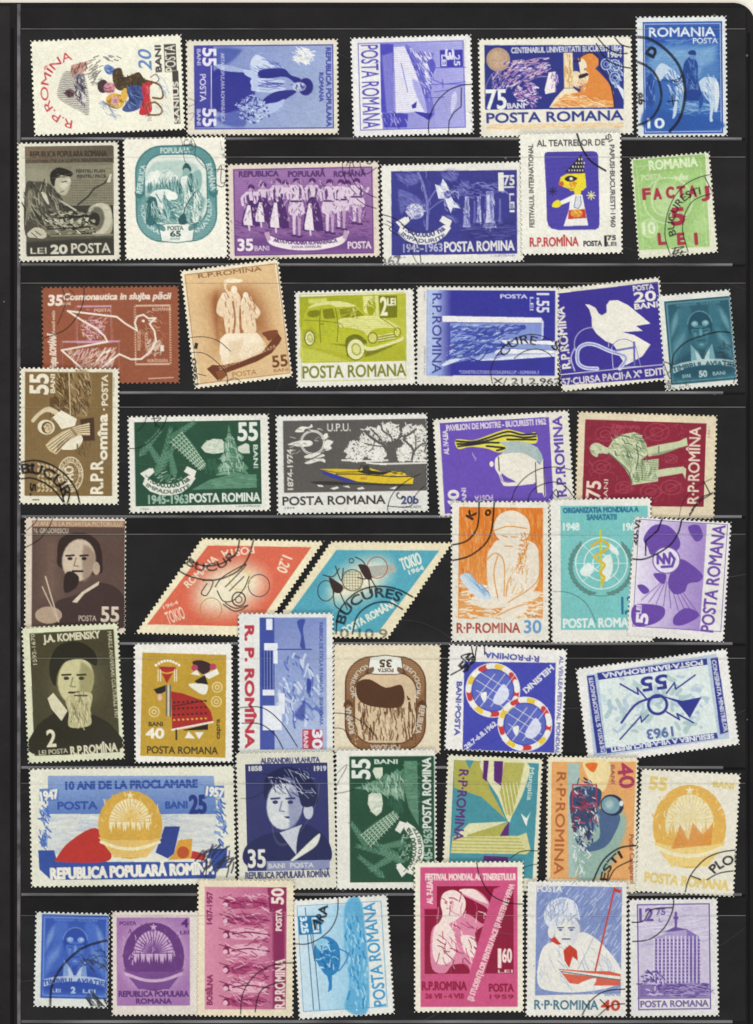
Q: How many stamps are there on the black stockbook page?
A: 47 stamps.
